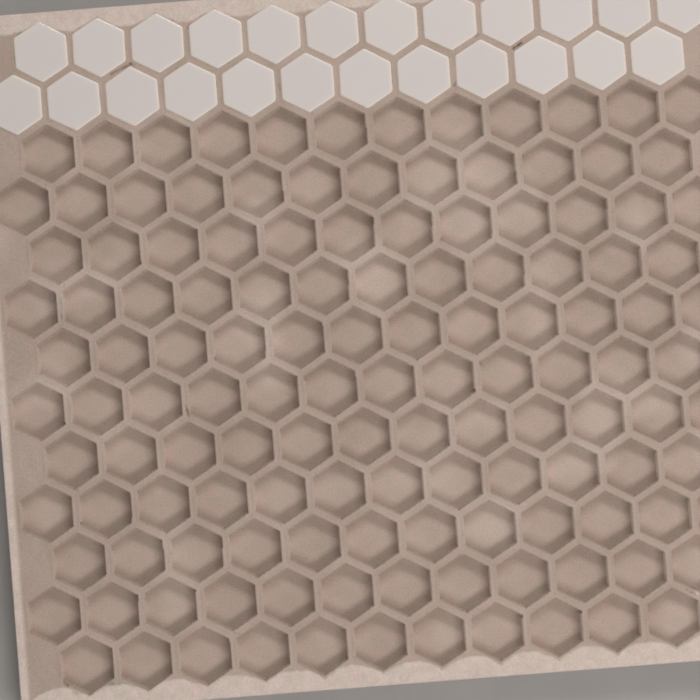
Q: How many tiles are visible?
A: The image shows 24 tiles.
